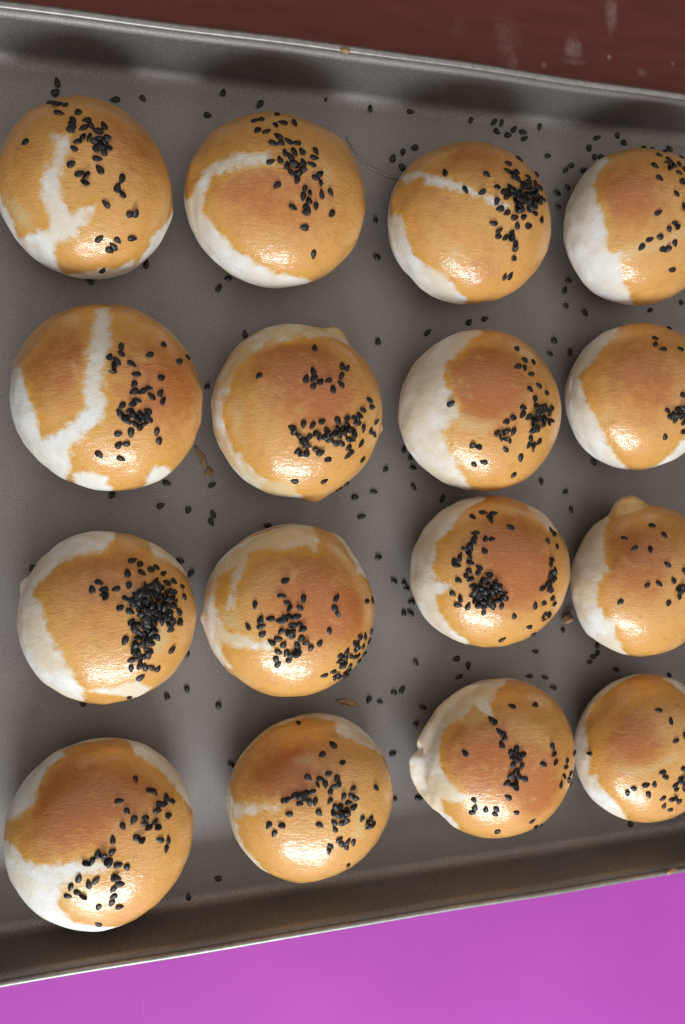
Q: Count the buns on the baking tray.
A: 16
